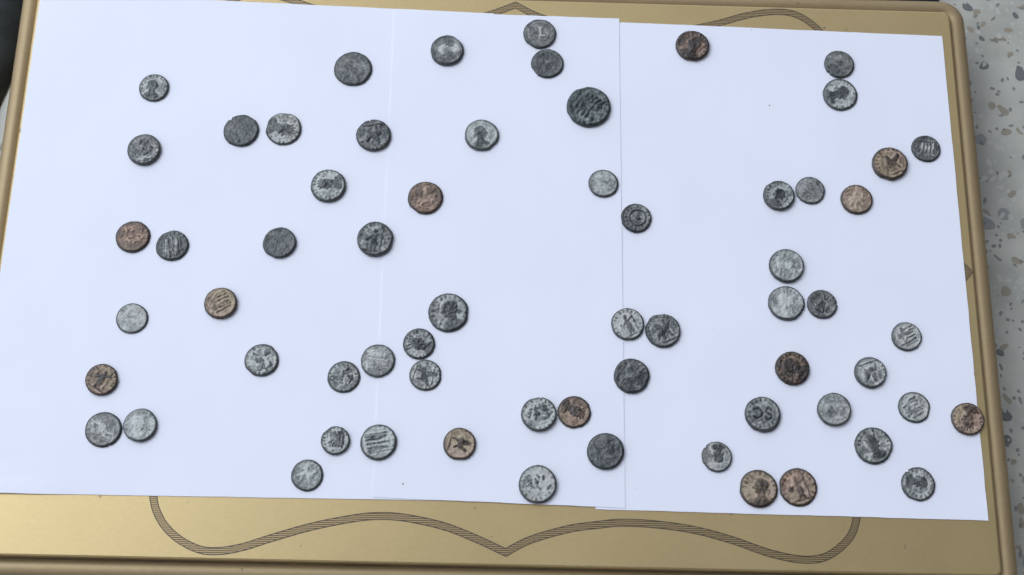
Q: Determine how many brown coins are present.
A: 13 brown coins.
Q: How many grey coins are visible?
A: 51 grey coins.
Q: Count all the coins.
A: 64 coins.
